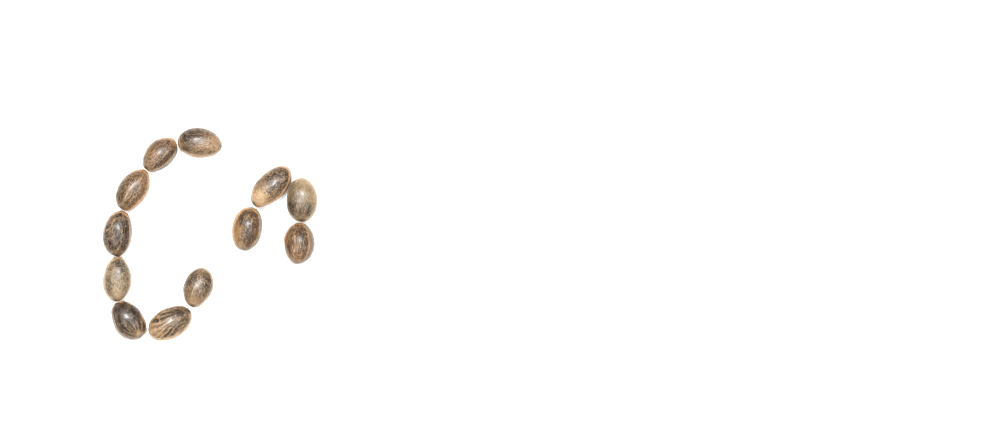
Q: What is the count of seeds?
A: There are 12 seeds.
